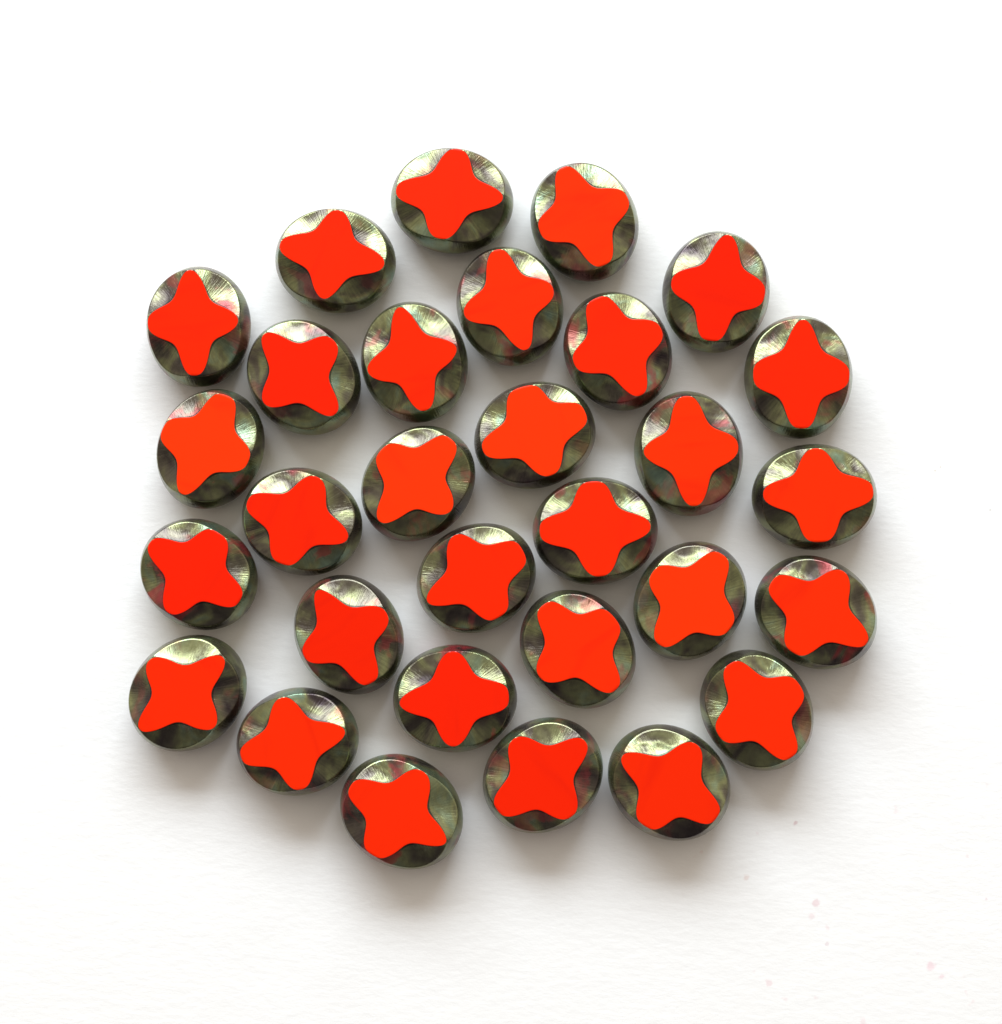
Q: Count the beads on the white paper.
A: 30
